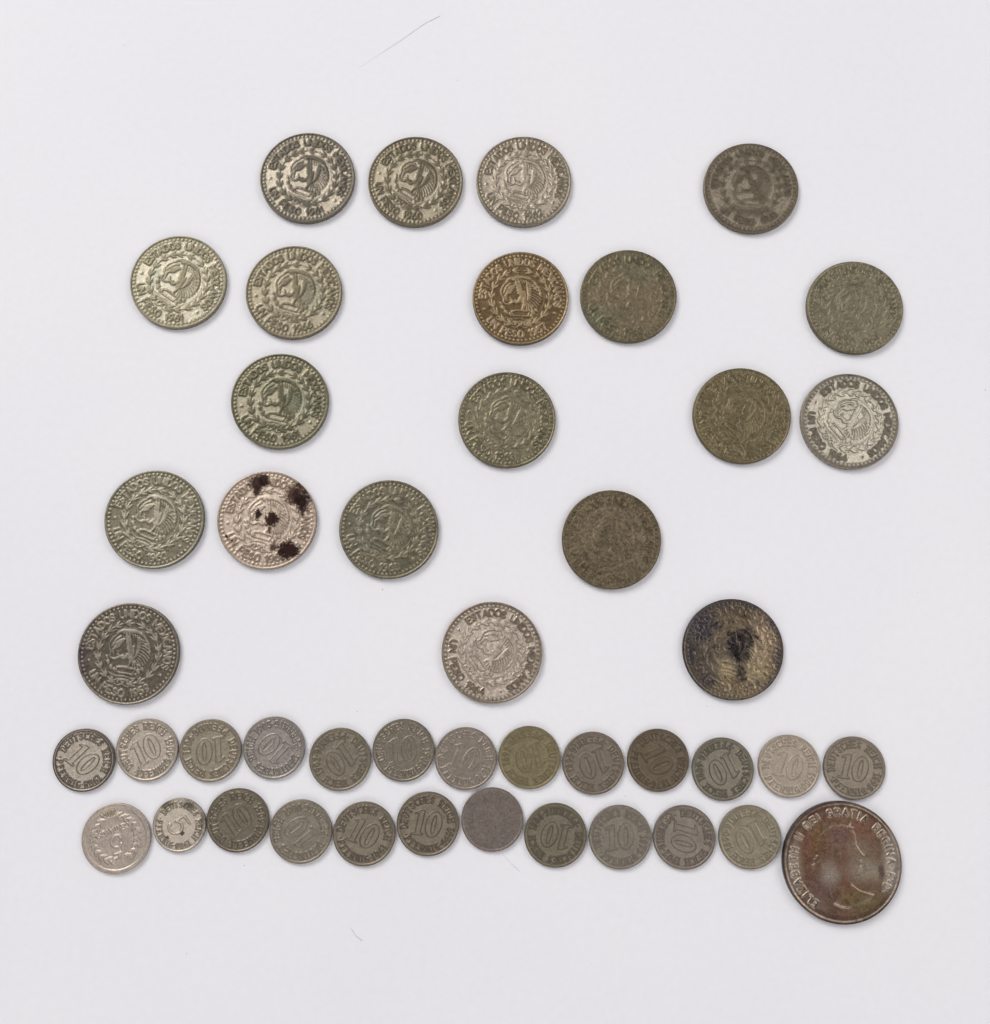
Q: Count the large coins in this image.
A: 21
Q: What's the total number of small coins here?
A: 24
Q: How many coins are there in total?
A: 45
